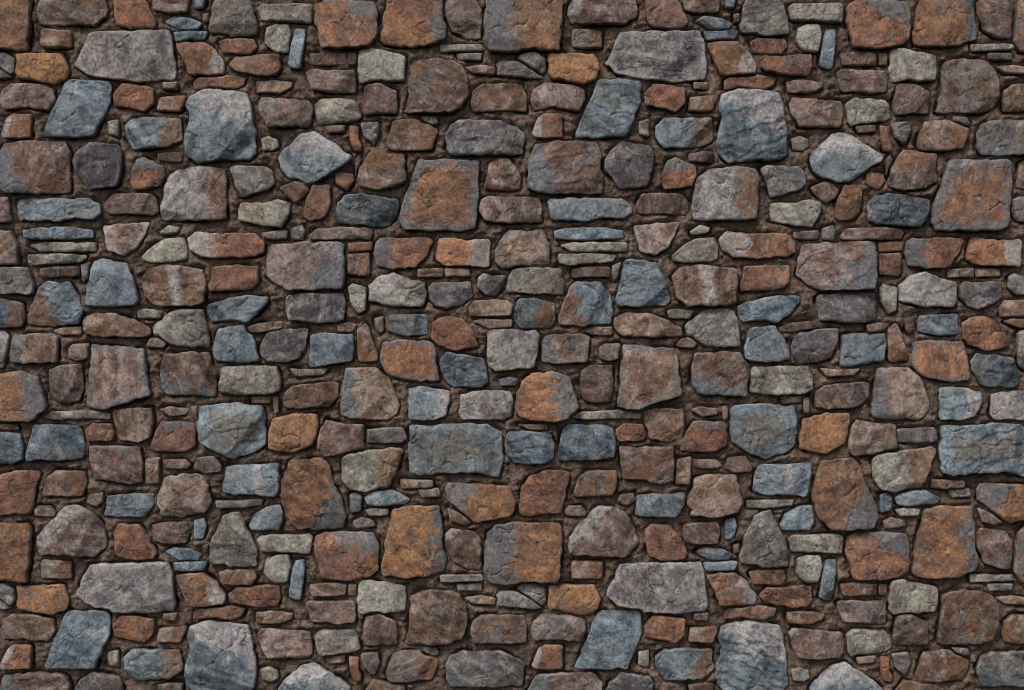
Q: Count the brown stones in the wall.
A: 187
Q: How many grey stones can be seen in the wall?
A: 119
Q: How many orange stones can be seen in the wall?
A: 88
